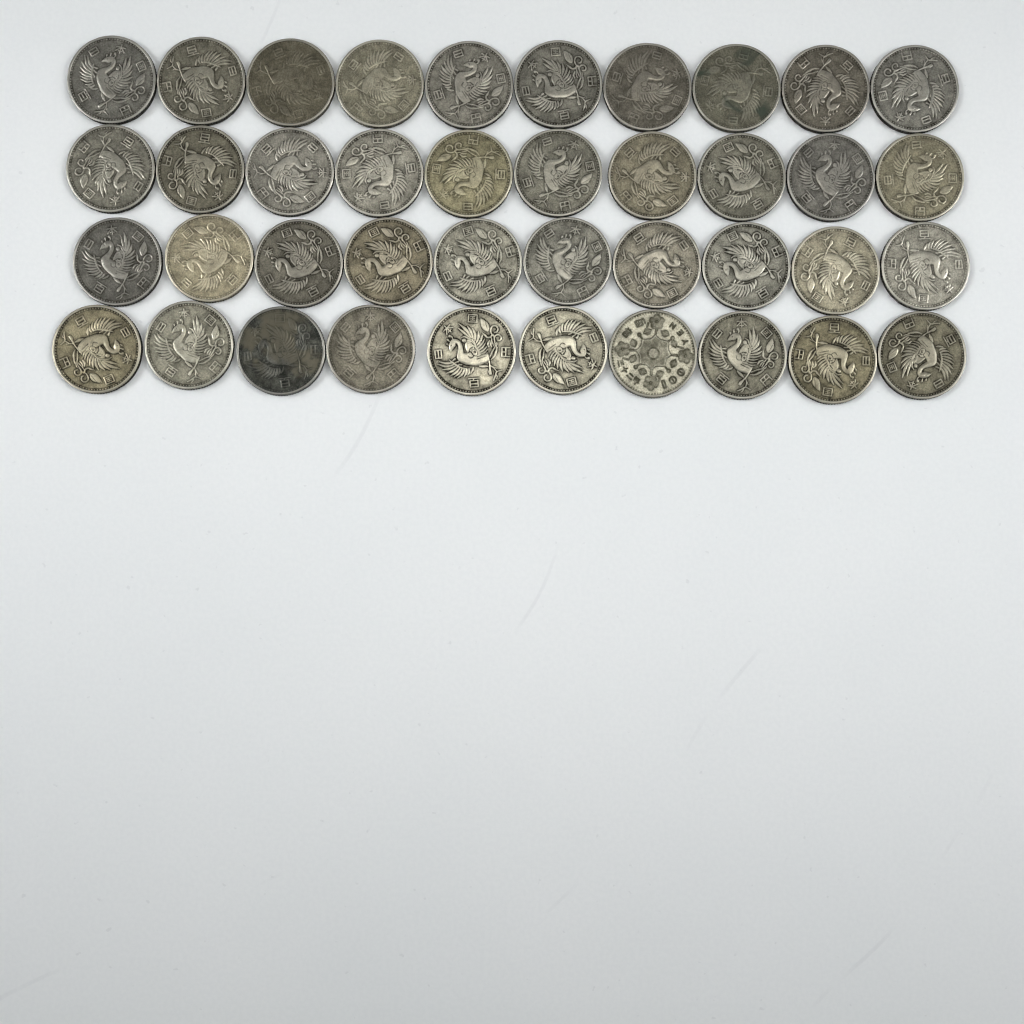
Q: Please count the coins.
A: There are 40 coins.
